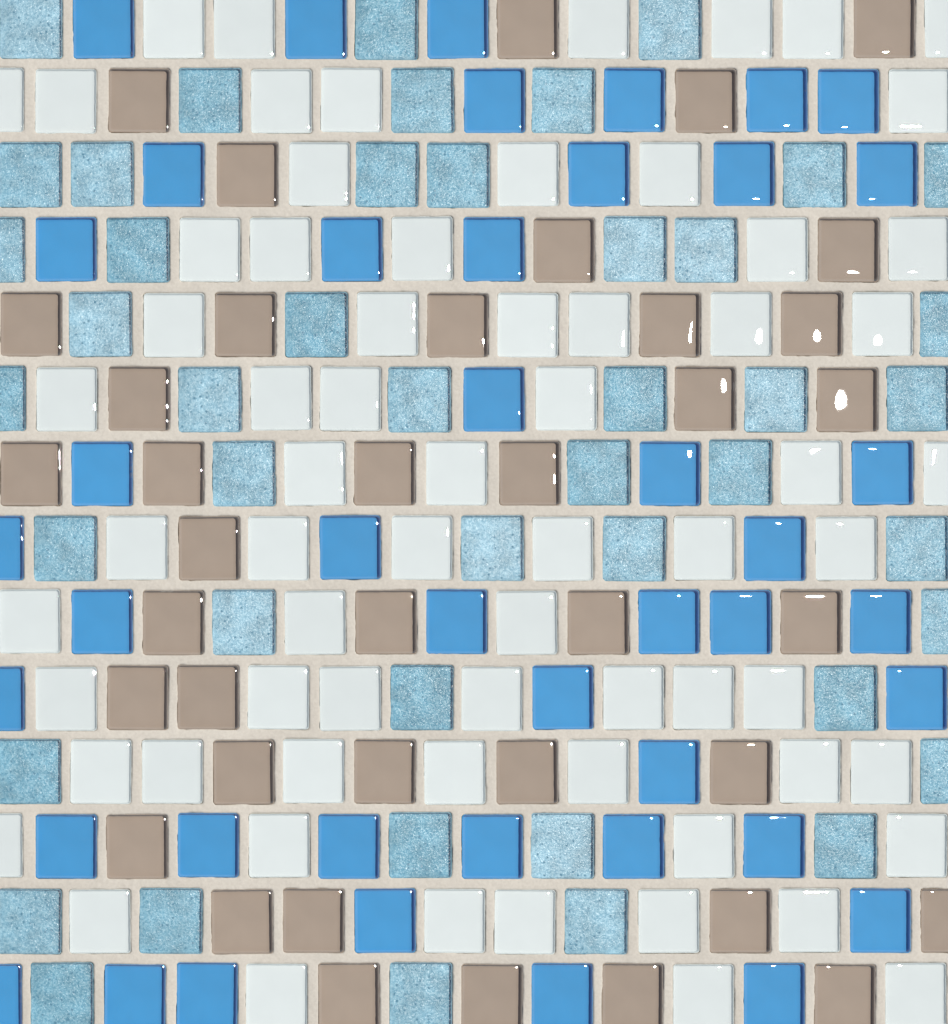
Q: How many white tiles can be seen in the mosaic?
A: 68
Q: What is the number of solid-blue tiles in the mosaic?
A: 43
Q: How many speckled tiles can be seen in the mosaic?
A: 46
